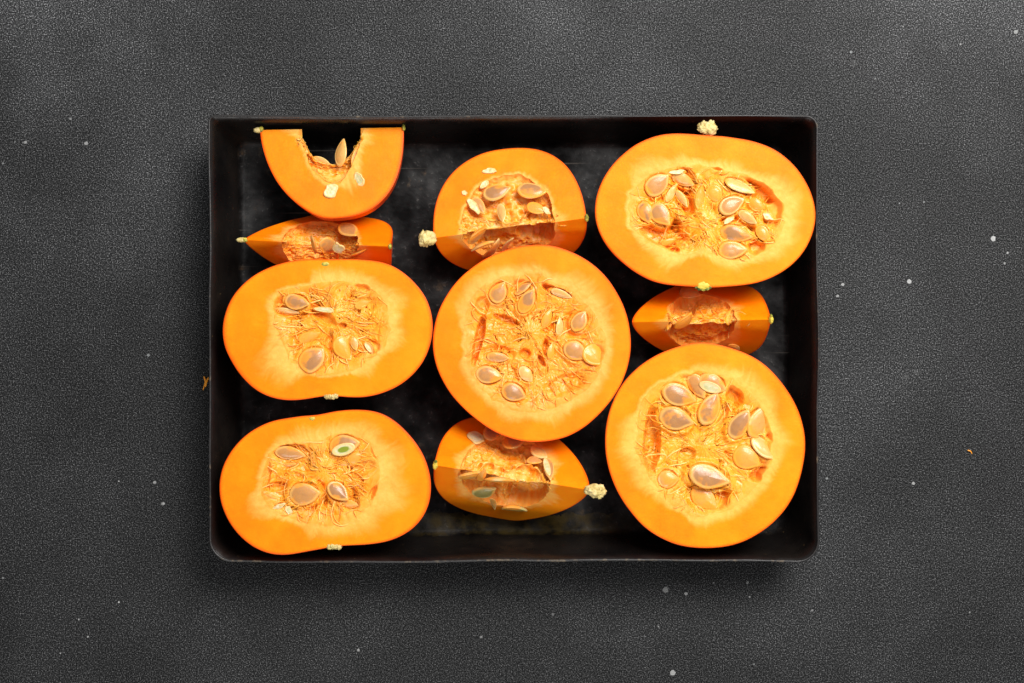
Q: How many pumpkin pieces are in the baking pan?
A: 10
